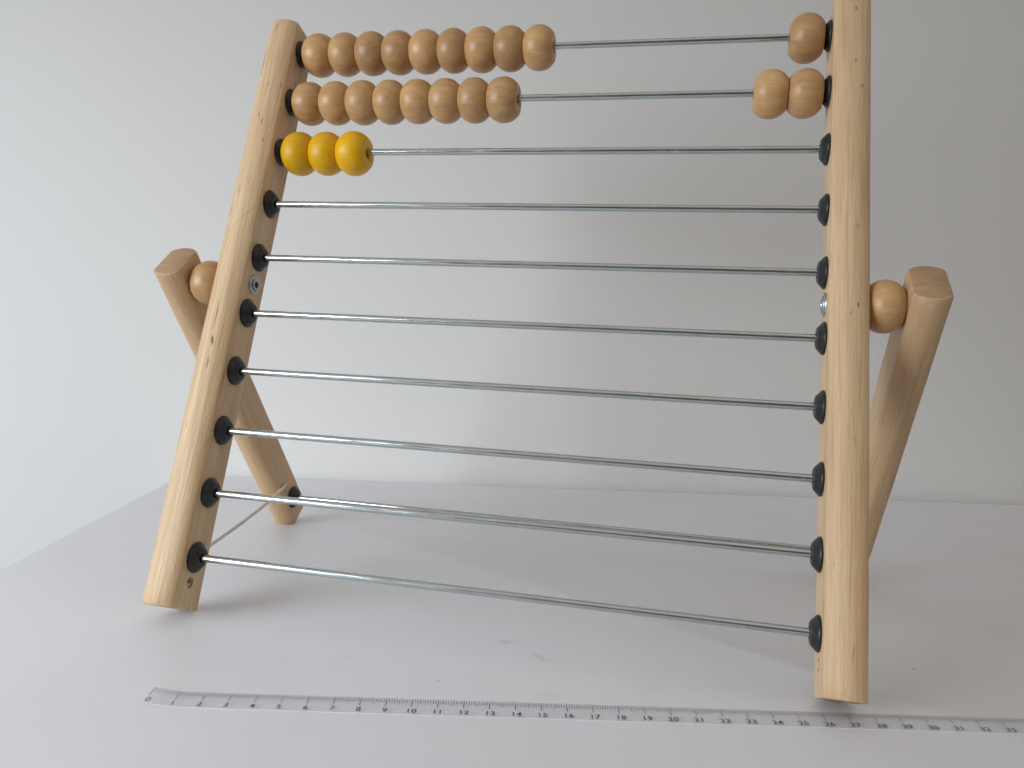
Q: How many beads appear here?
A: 23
